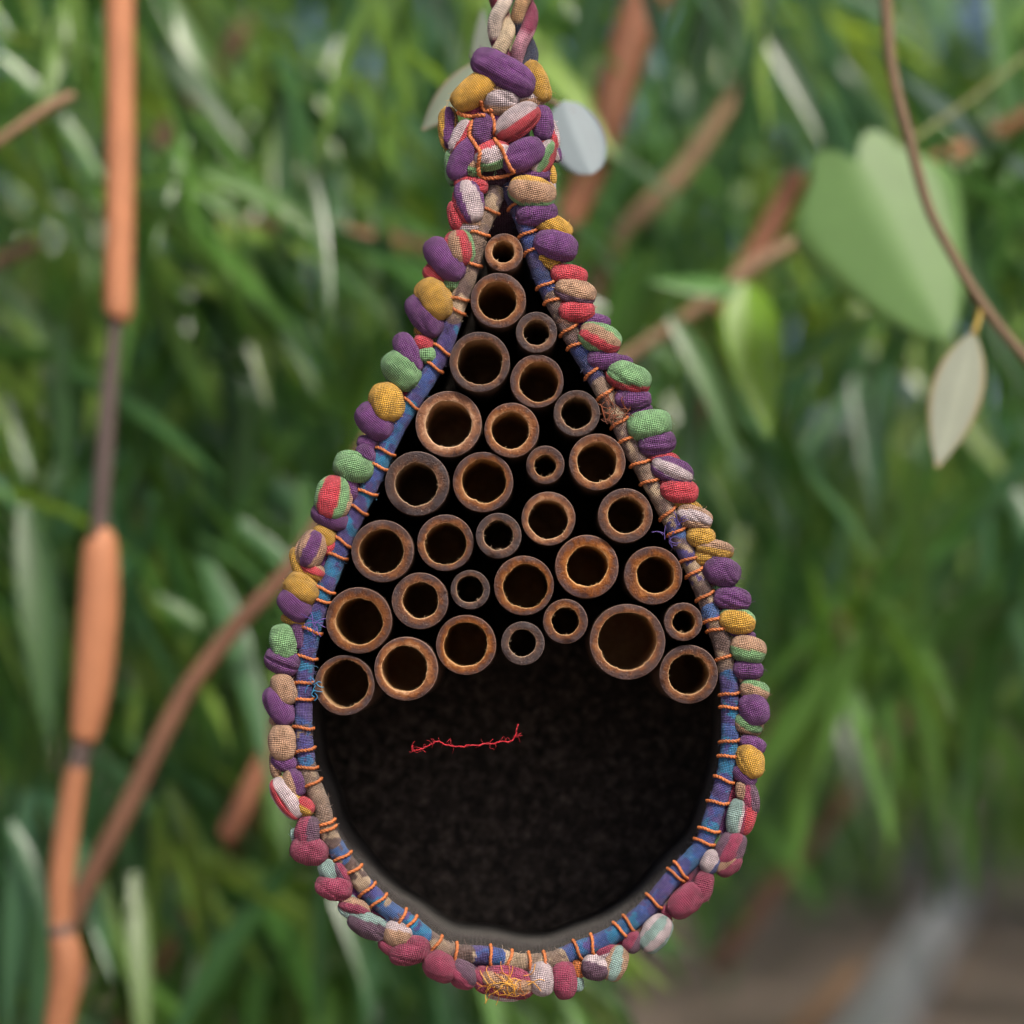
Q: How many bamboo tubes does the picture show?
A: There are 31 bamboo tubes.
